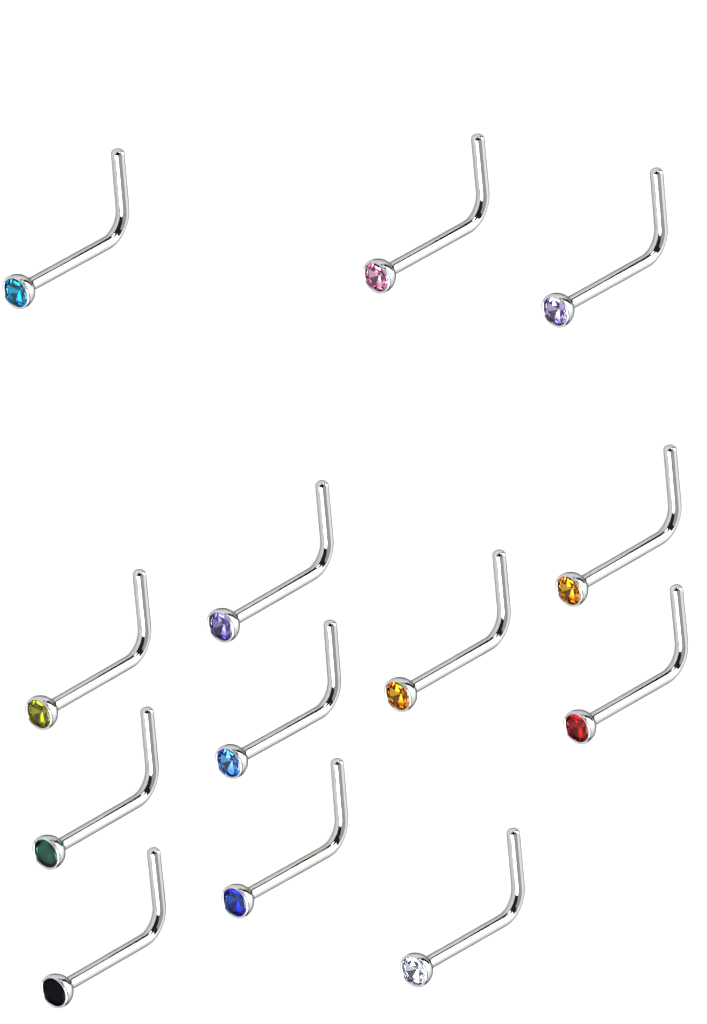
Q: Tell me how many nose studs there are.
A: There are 13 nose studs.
